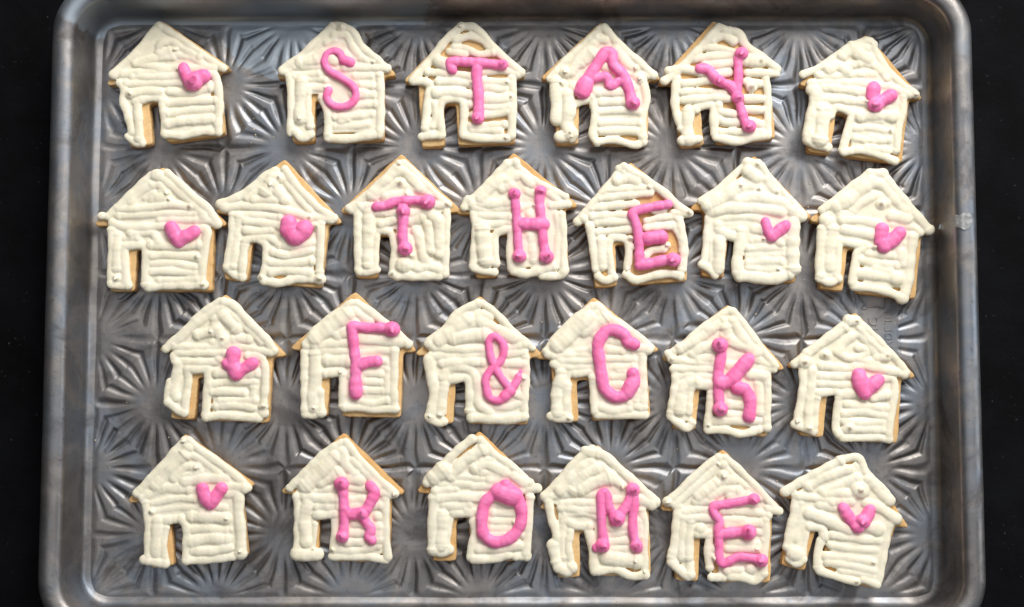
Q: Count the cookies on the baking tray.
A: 25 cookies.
